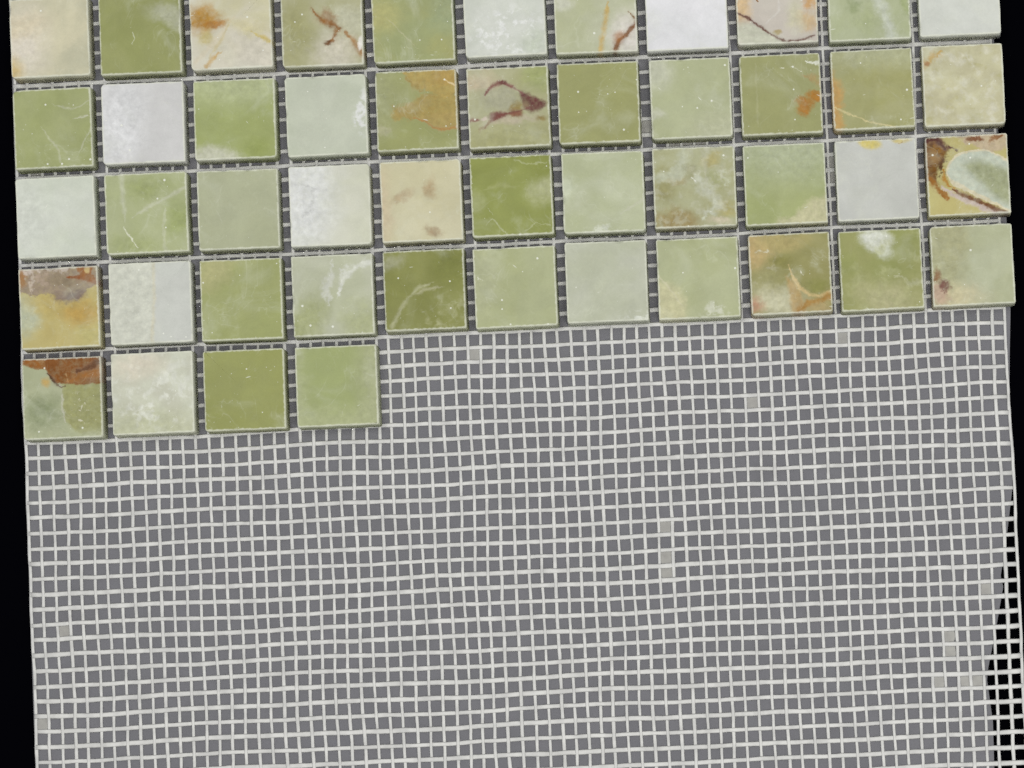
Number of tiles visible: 48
